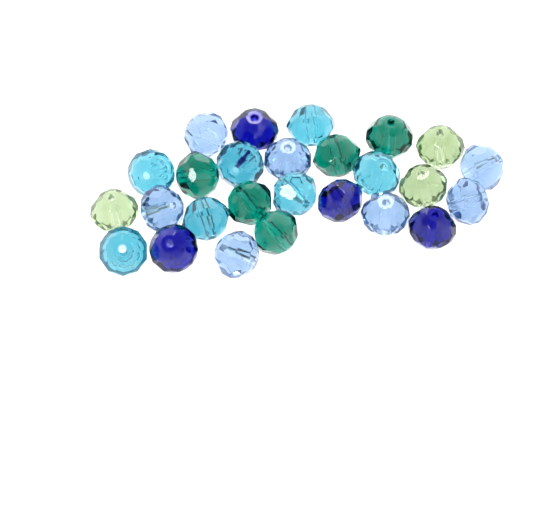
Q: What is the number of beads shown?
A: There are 26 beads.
